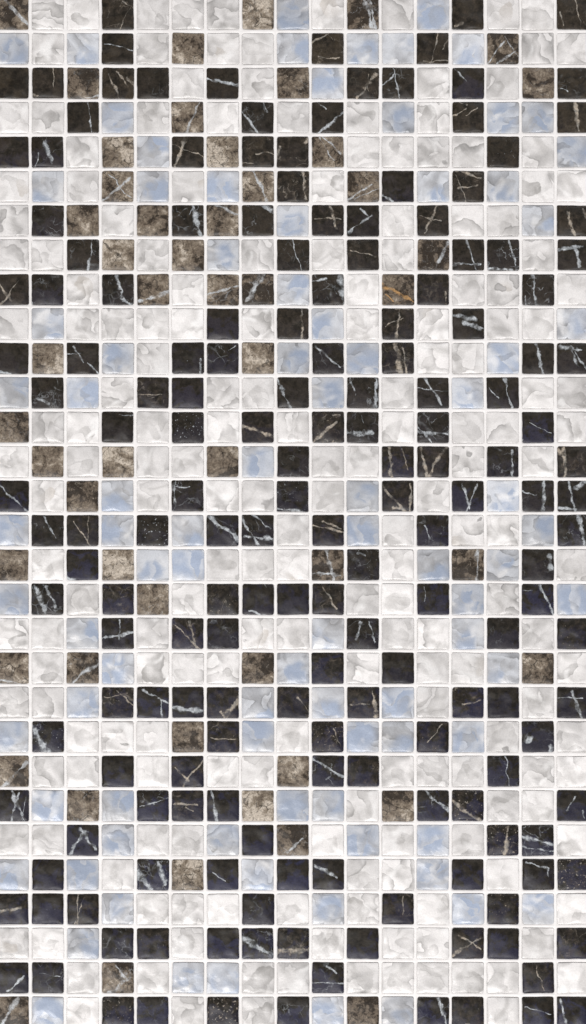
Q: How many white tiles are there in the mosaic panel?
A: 192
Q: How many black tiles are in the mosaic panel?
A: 178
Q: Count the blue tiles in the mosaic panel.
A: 88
